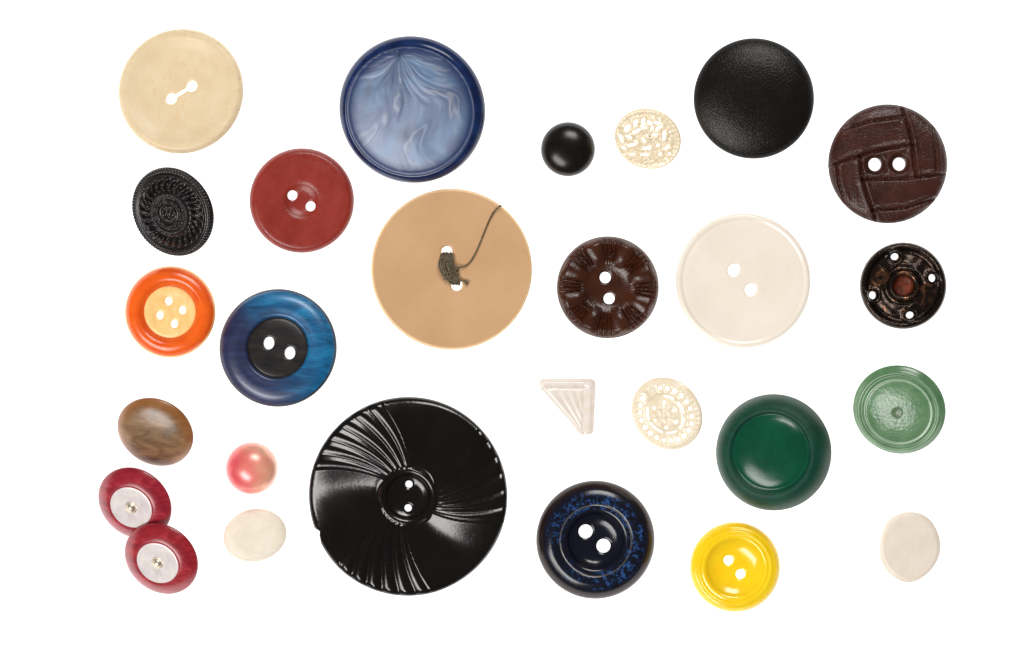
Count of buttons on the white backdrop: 27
